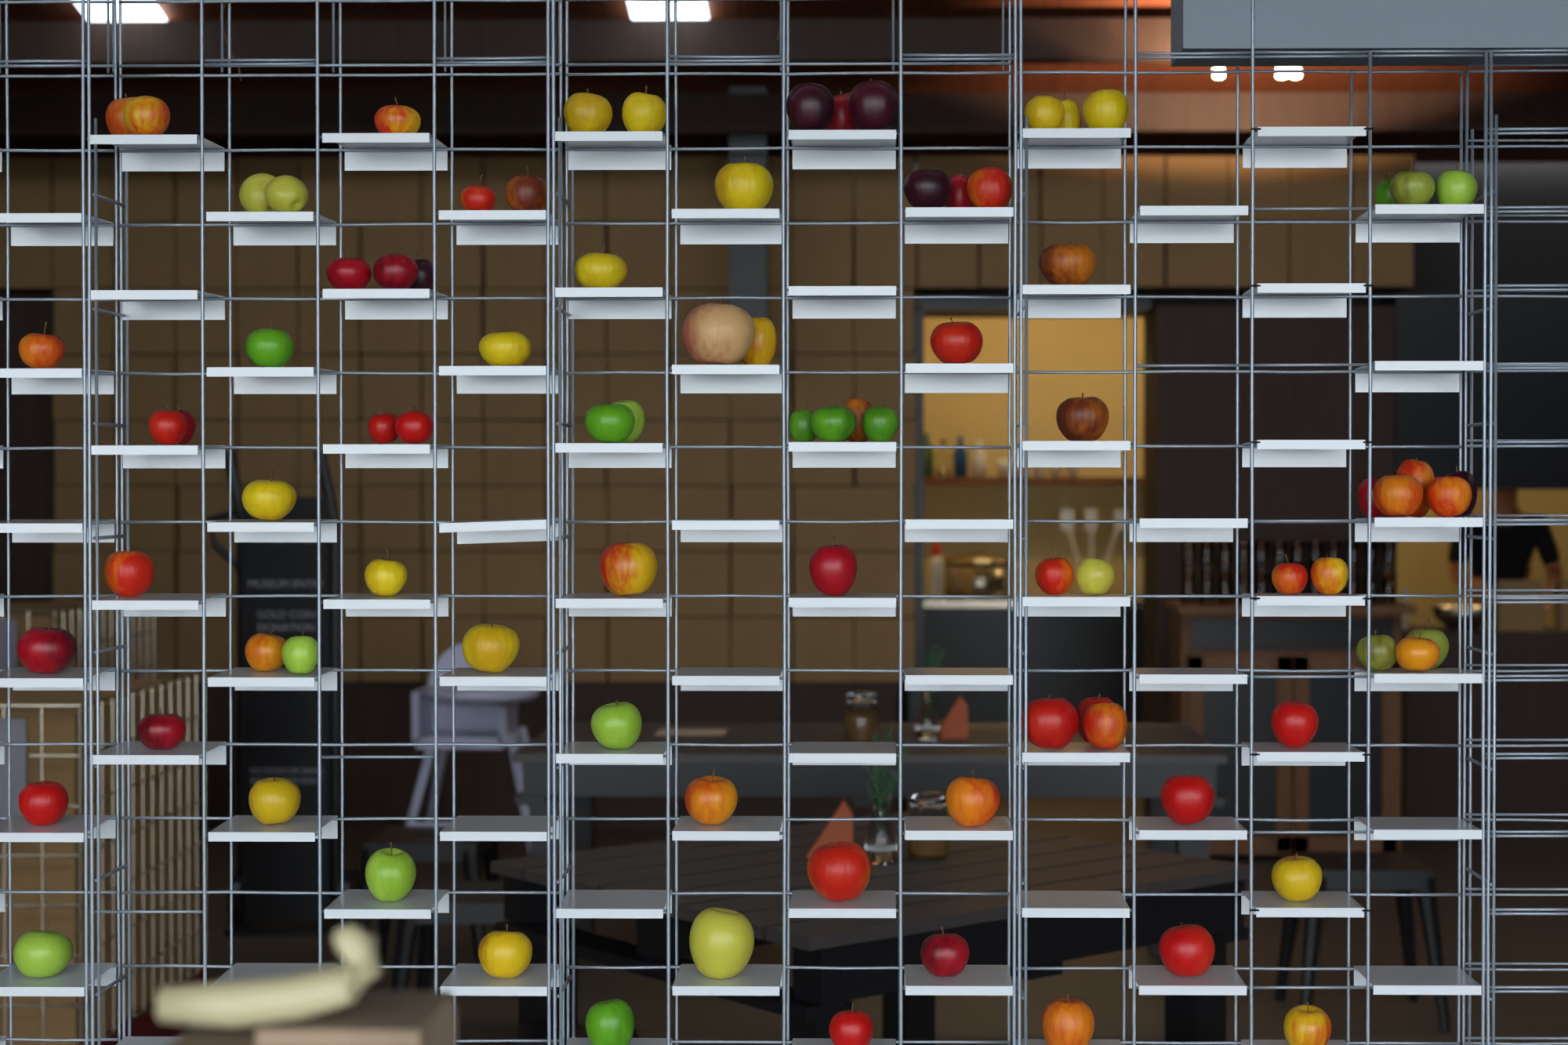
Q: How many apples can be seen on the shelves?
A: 88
